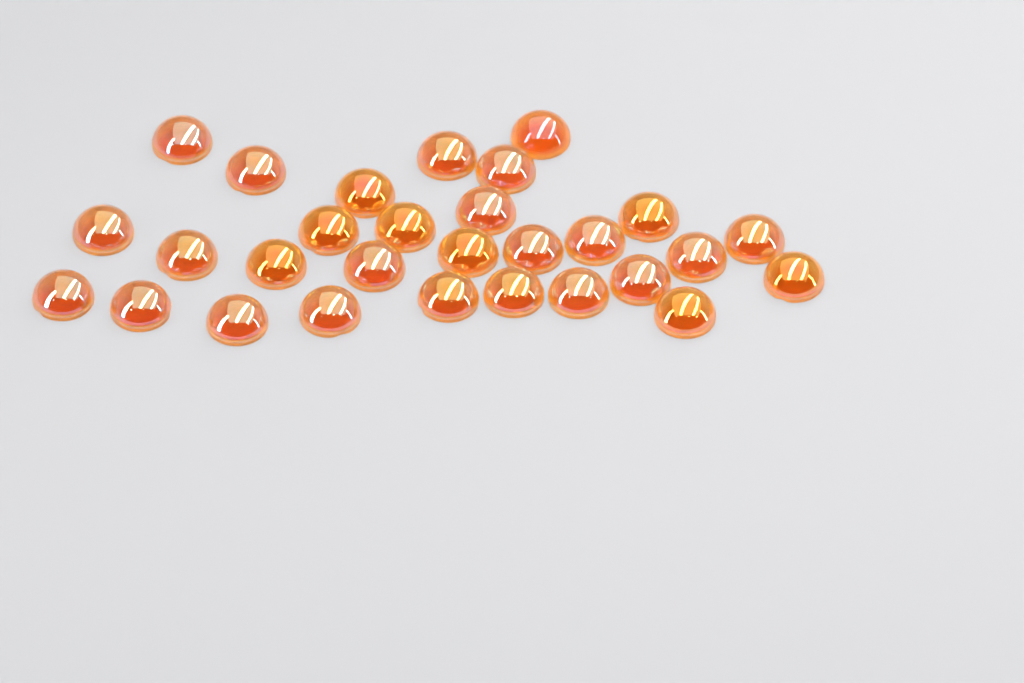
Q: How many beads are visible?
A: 29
